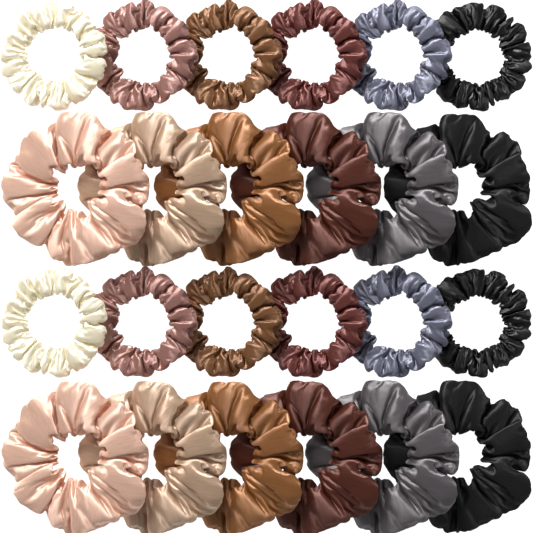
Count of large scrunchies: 12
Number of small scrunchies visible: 12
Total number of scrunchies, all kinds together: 24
